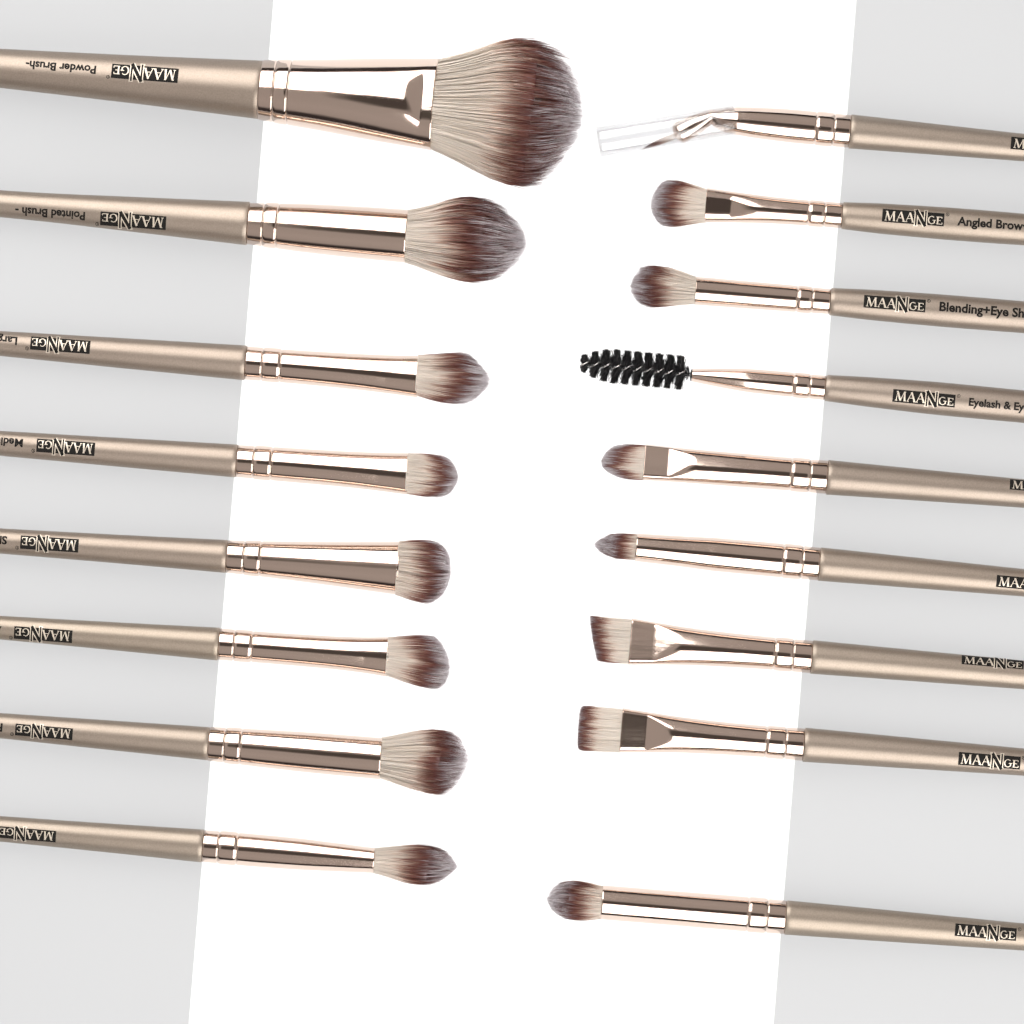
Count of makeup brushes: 17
